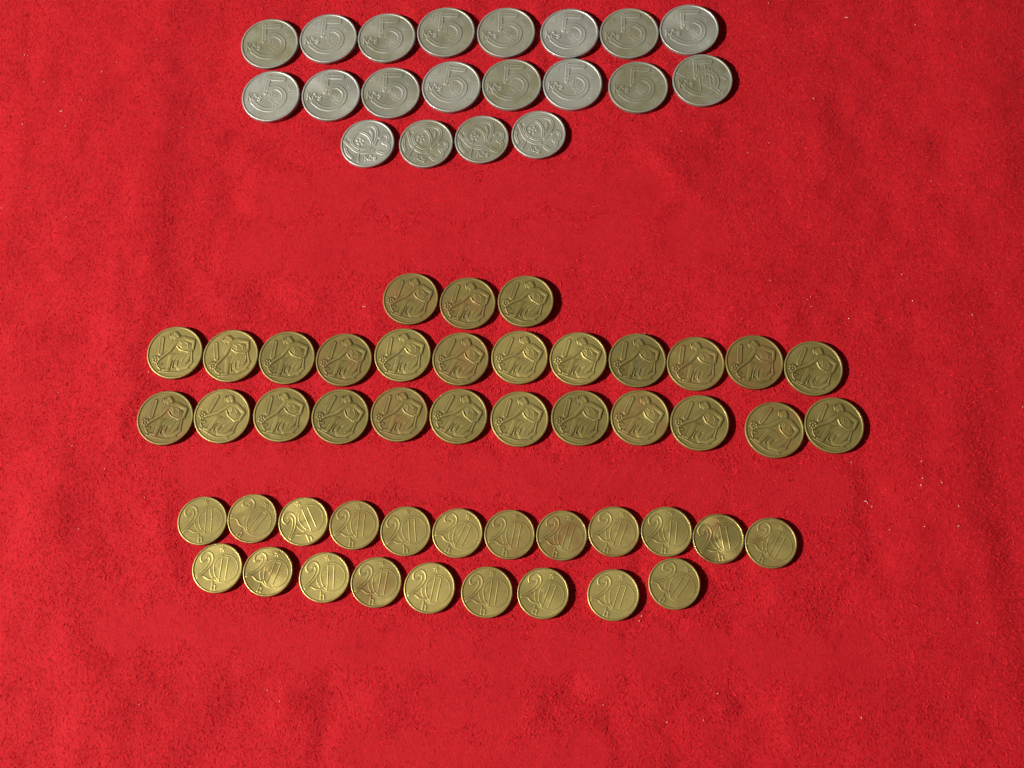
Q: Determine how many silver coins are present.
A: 20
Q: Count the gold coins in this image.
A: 48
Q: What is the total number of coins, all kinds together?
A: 68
